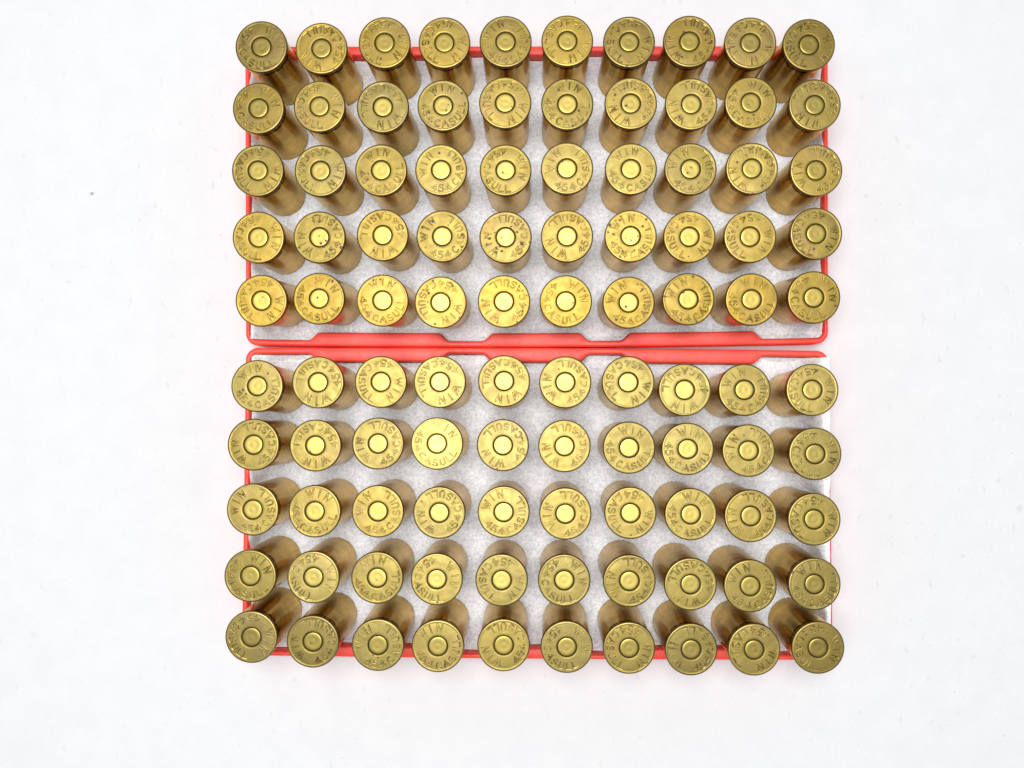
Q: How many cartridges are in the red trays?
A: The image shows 100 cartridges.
